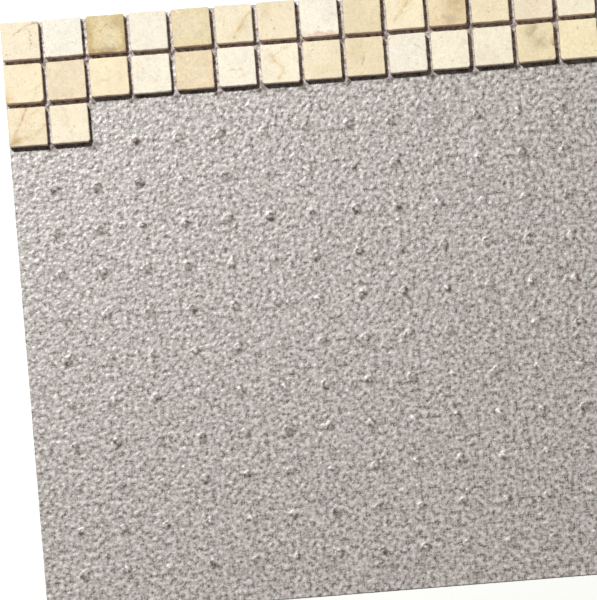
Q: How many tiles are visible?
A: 30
